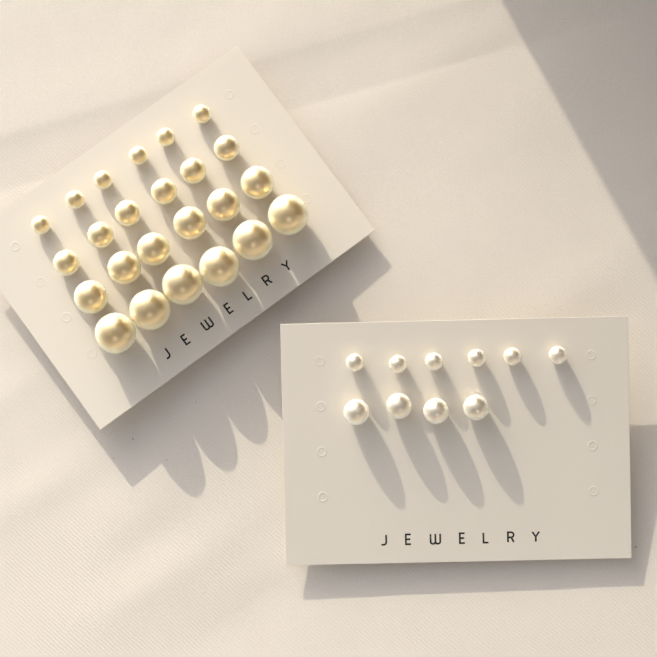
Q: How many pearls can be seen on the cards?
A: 34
